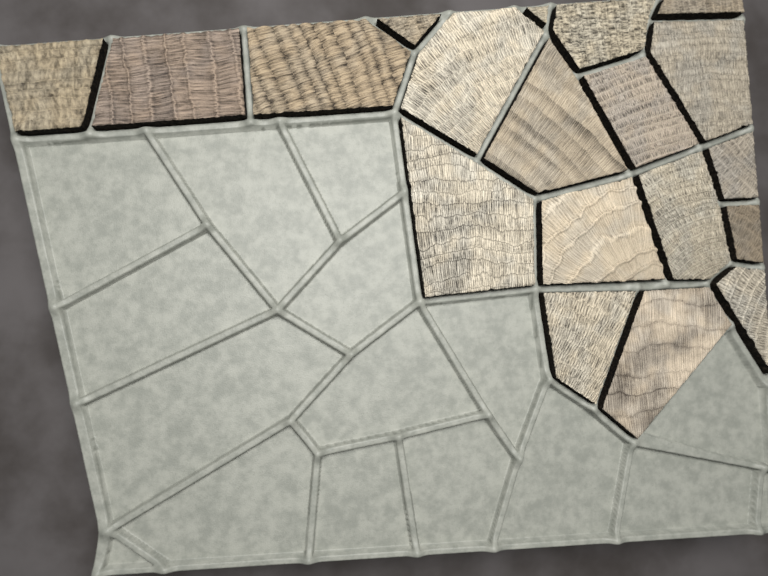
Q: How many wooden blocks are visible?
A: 19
